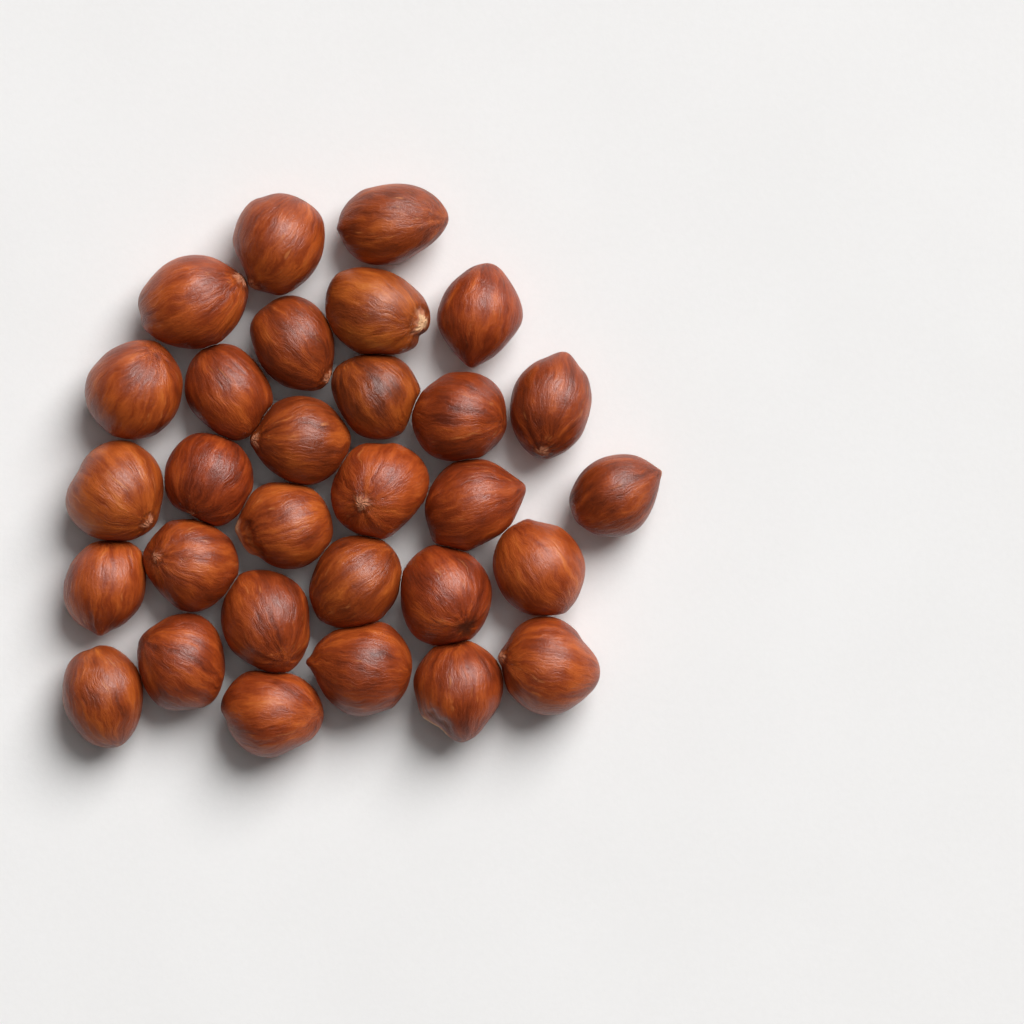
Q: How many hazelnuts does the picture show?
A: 30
